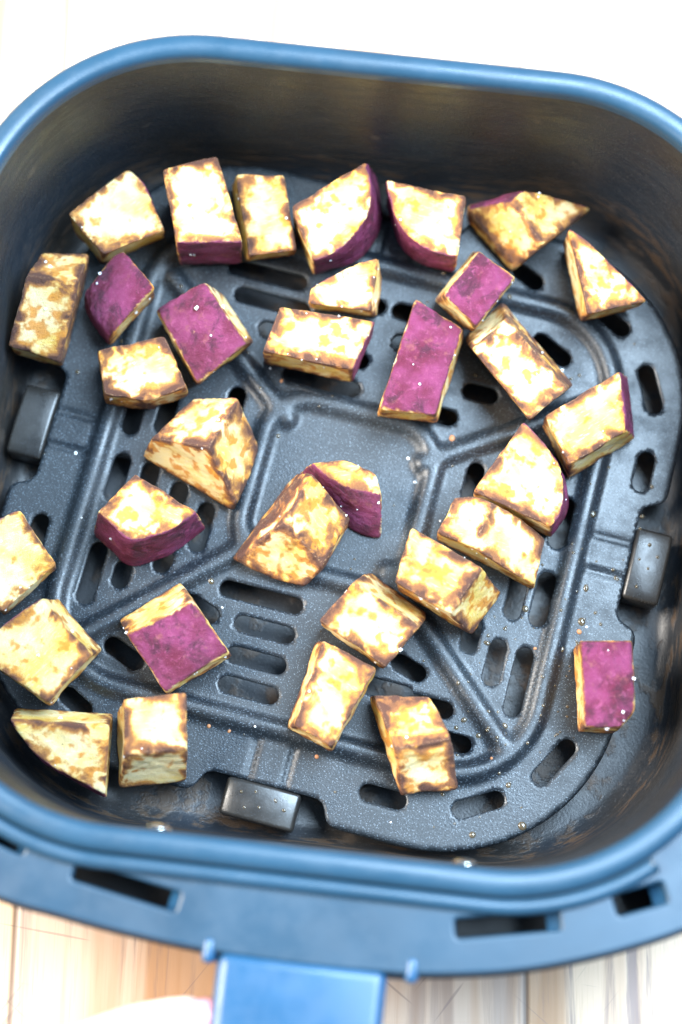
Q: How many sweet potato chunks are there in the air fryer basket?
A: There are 33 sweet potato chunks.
